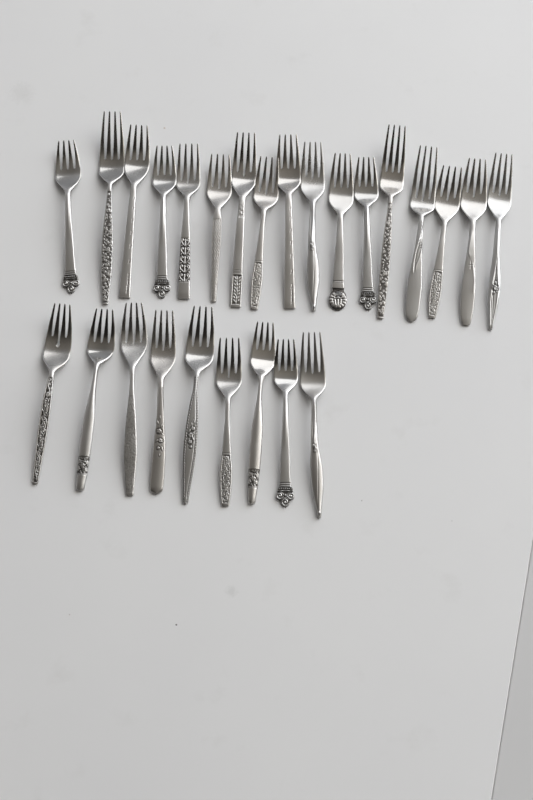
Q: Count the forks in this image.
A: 26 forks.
